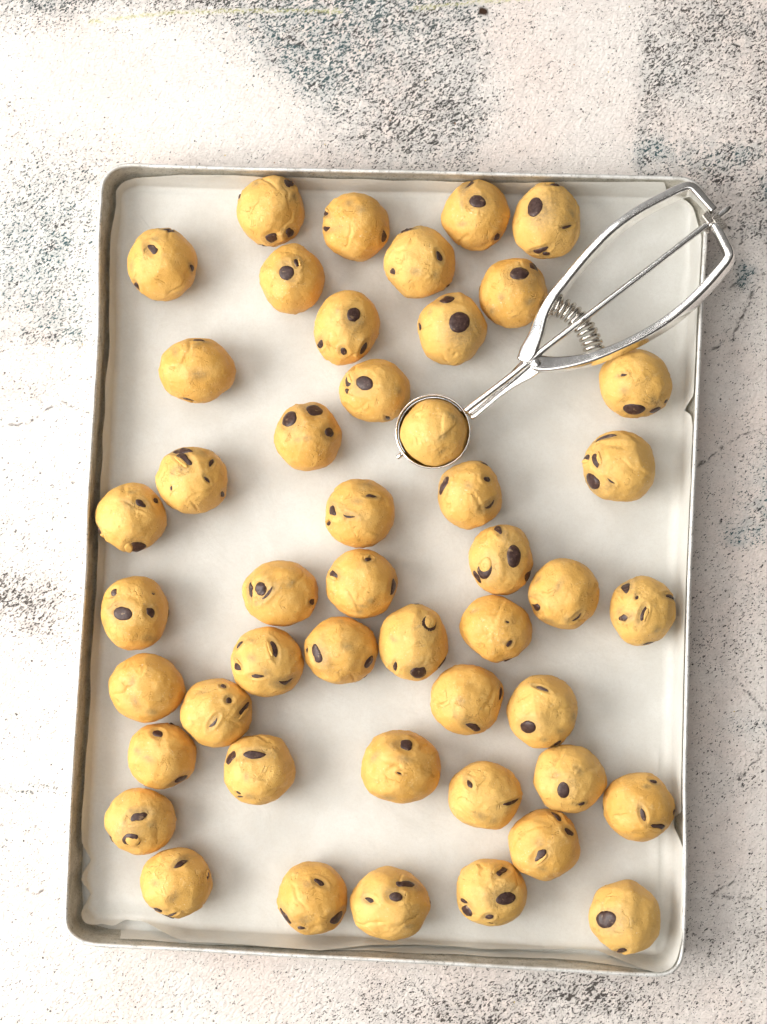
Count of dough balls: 47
